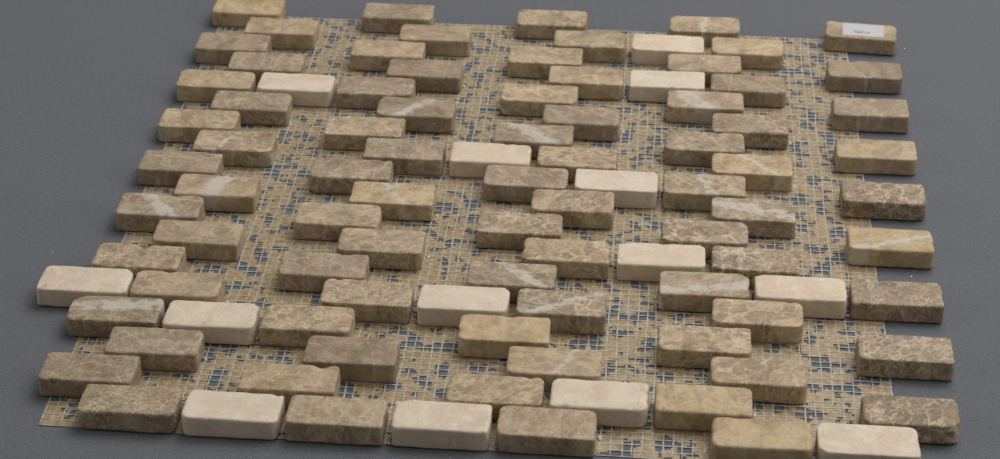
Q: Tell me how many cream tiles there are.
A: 14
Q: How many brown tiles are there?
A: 81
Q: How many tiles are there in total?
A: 95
